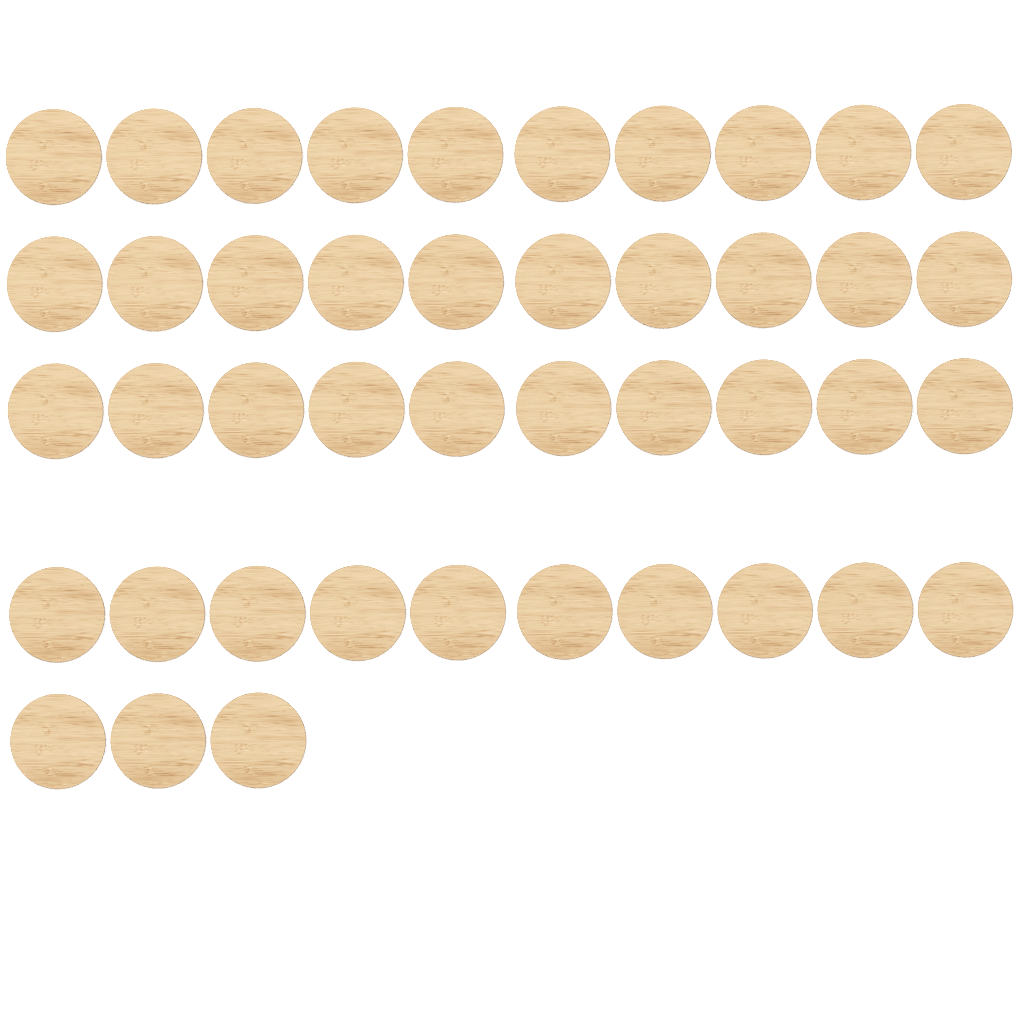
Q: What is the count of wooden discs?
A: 43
